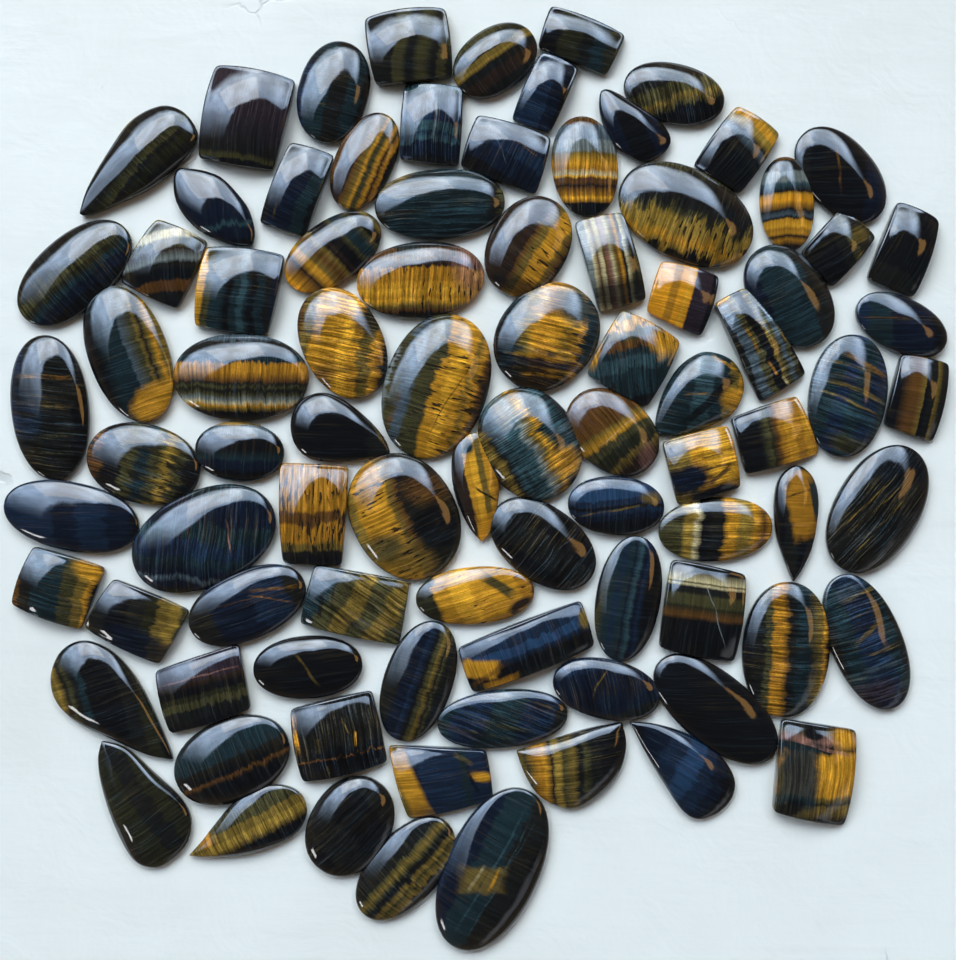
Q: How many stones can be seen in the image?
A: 88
